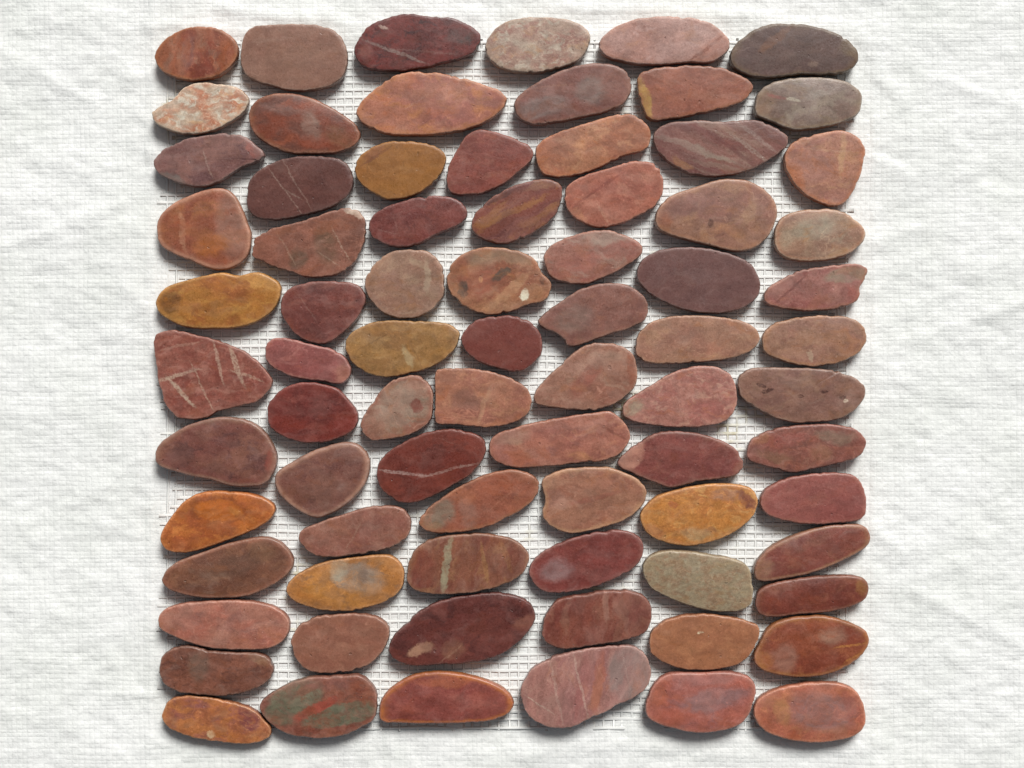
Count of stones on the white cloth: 78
